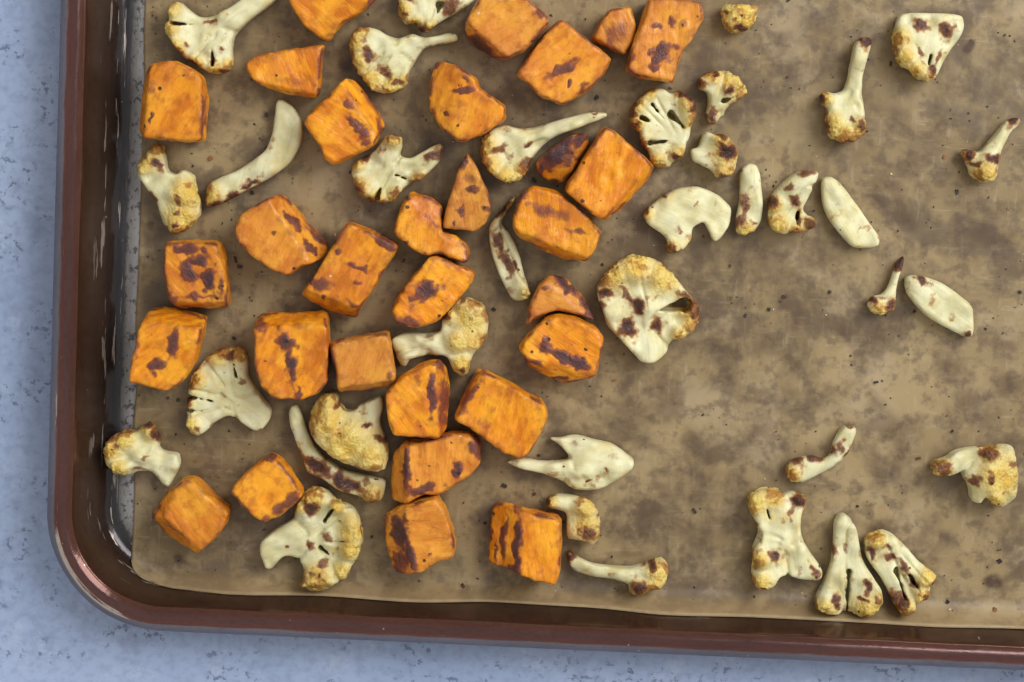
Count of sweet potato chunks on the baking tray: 30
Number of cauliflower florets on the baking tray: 36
